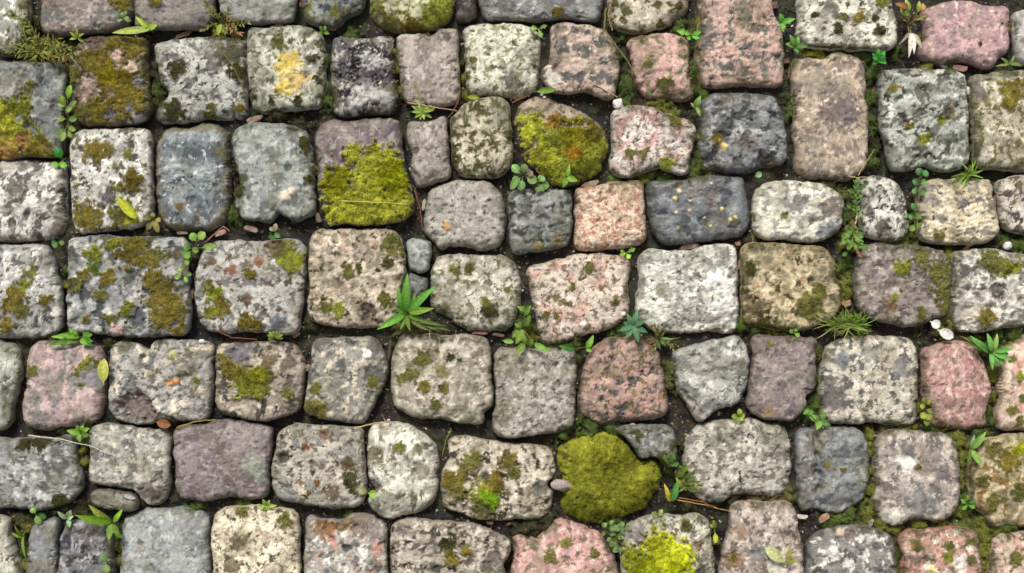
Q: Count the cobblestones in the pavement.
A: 94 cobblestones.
